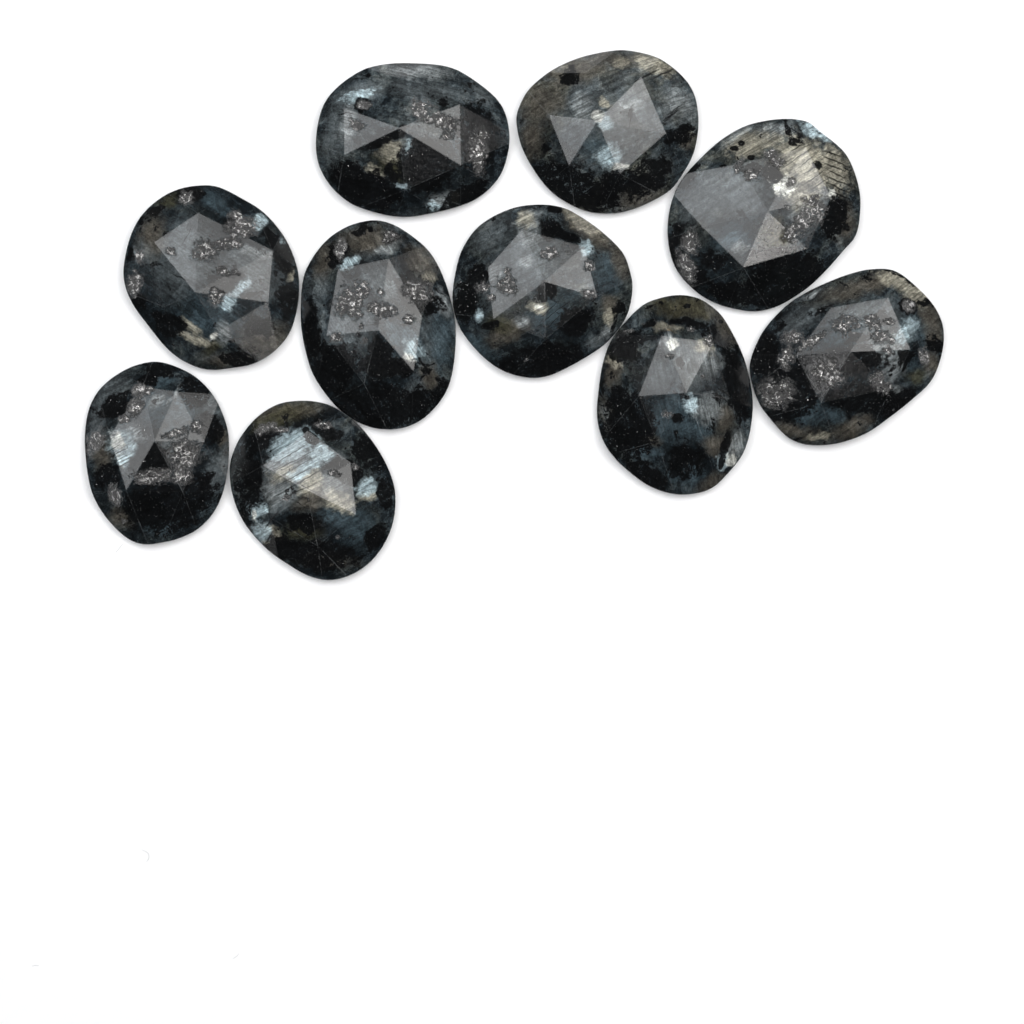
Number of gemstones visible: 10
